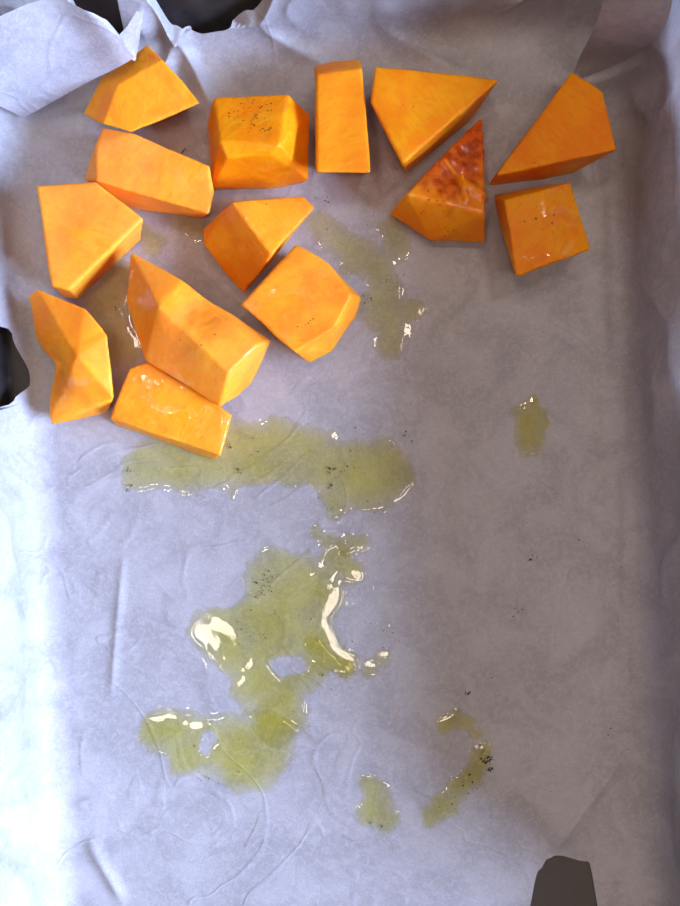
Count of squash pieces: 14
